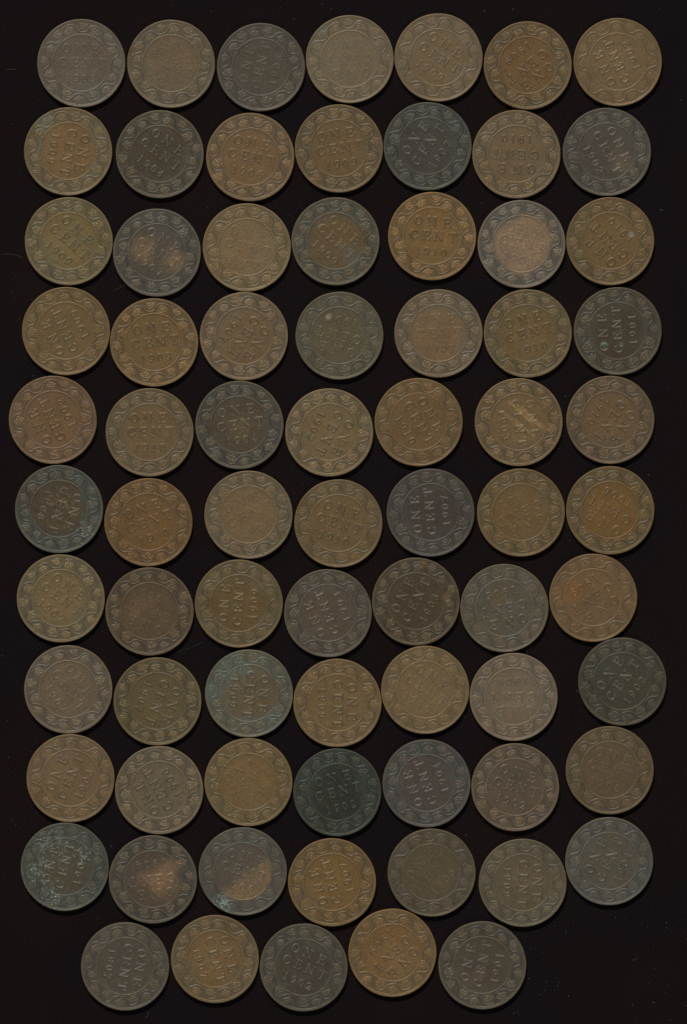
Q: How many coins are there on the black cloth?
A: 75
